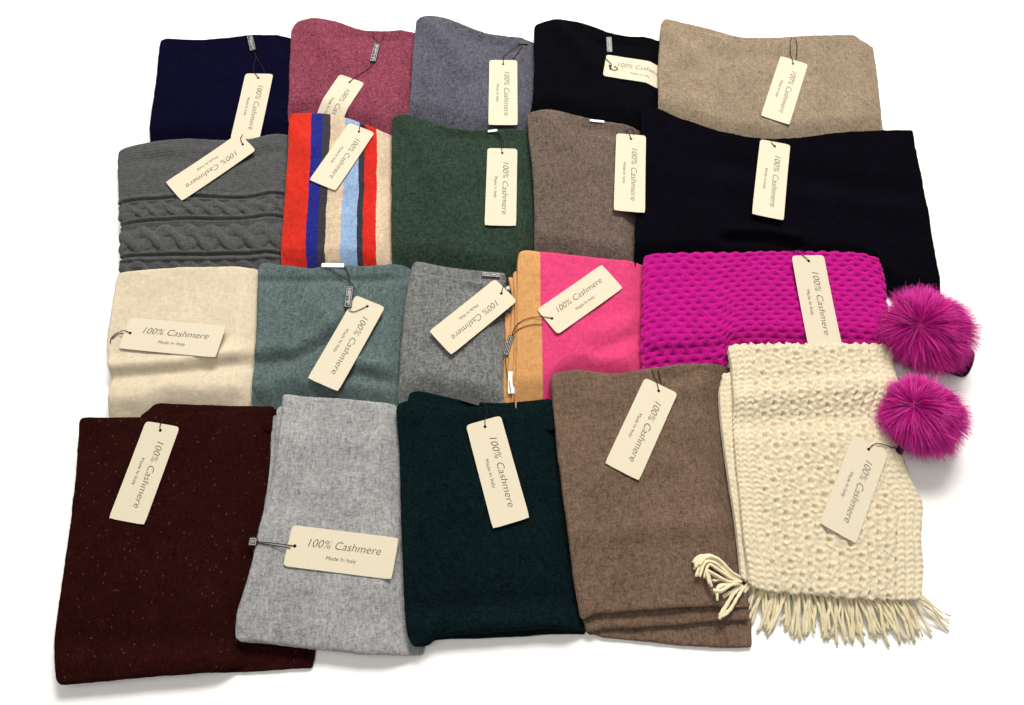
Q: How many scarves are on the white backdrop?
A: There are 20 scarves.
